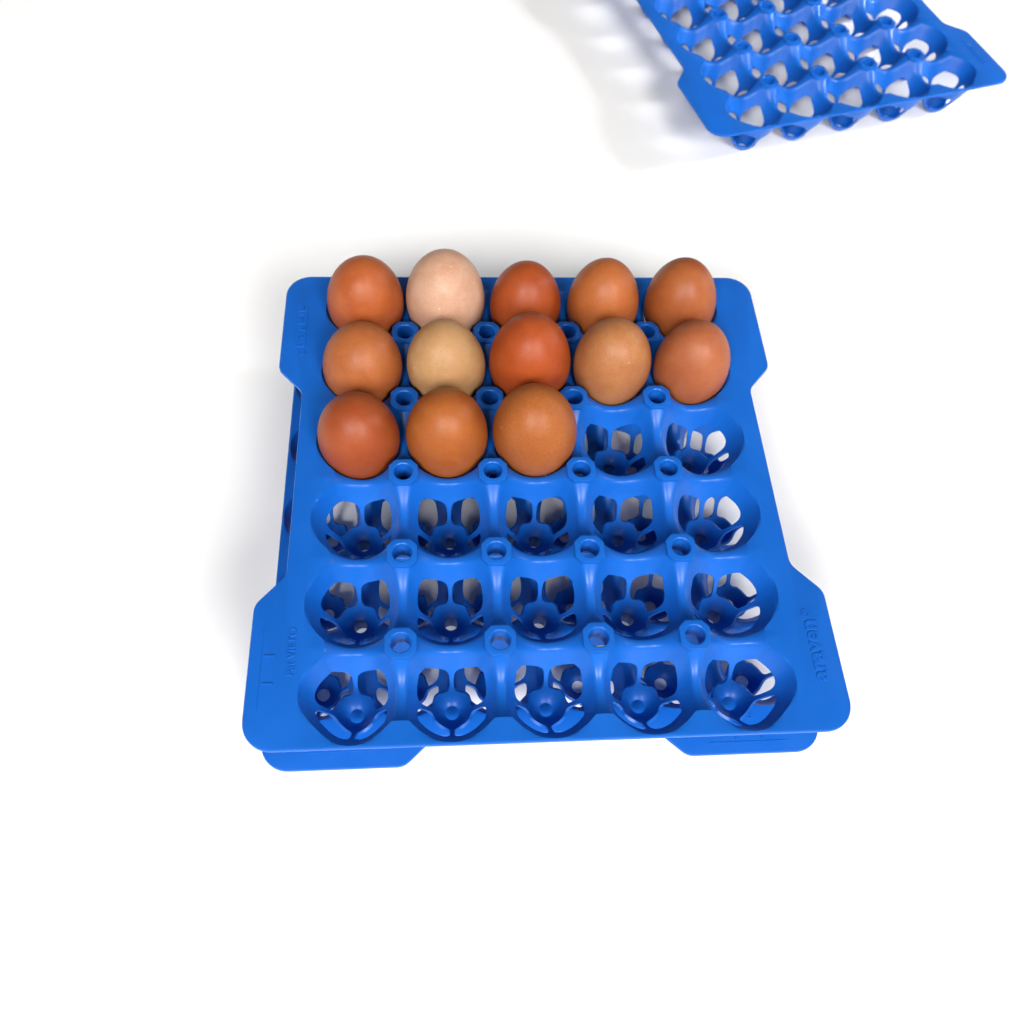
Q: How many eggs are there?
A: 13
